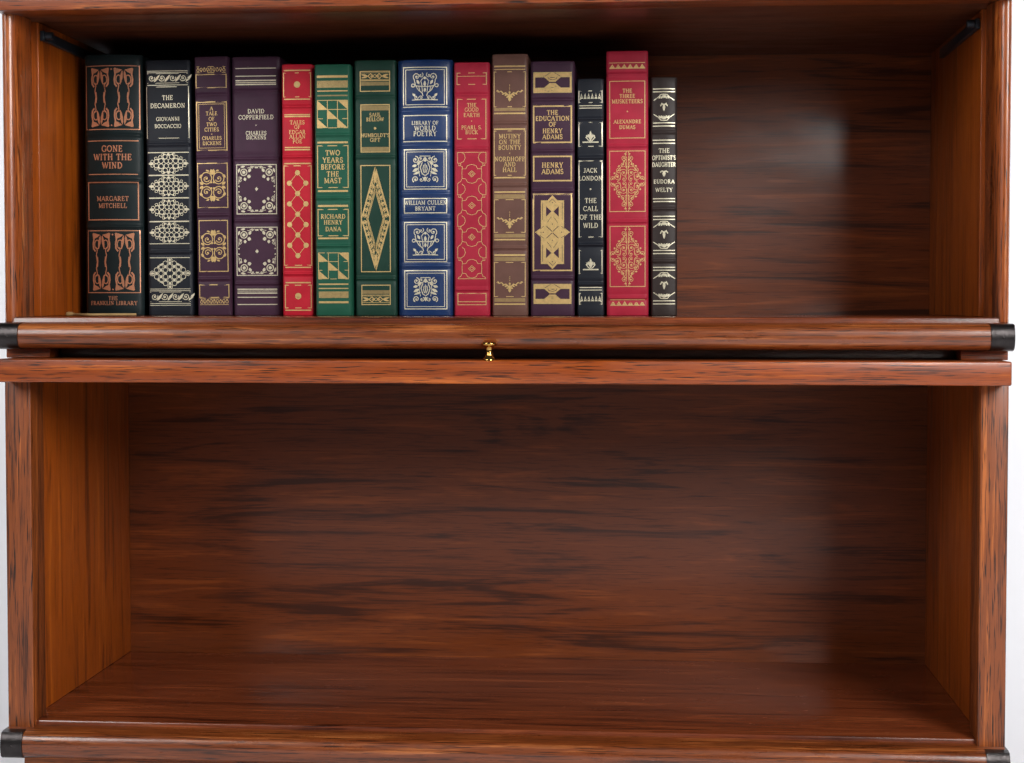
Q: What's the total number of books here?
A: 14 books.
